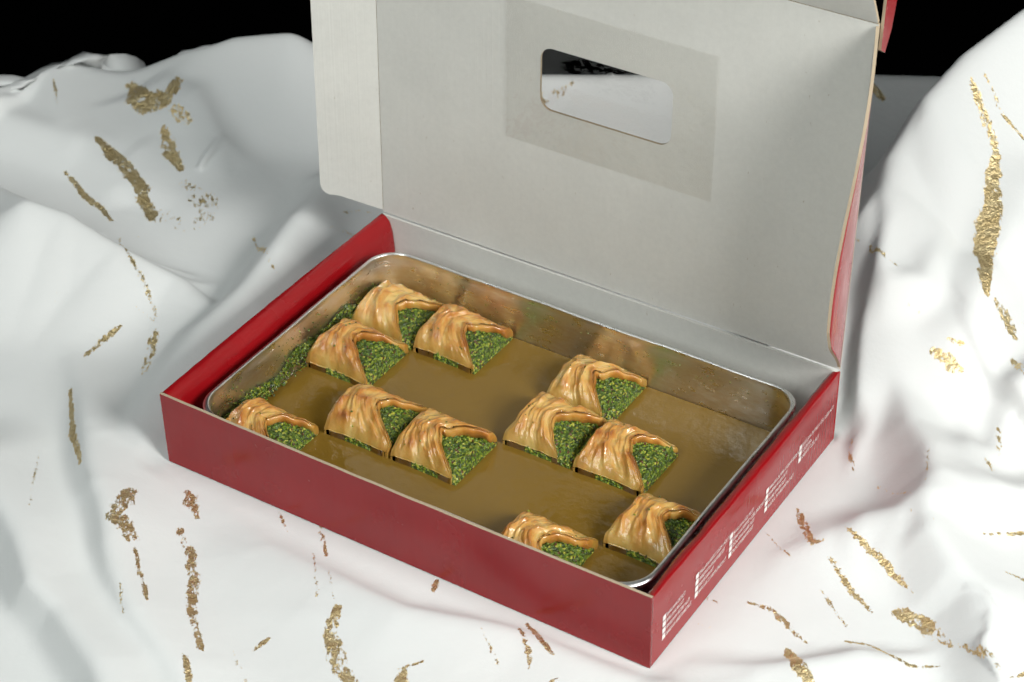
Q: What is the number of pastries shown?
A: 11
